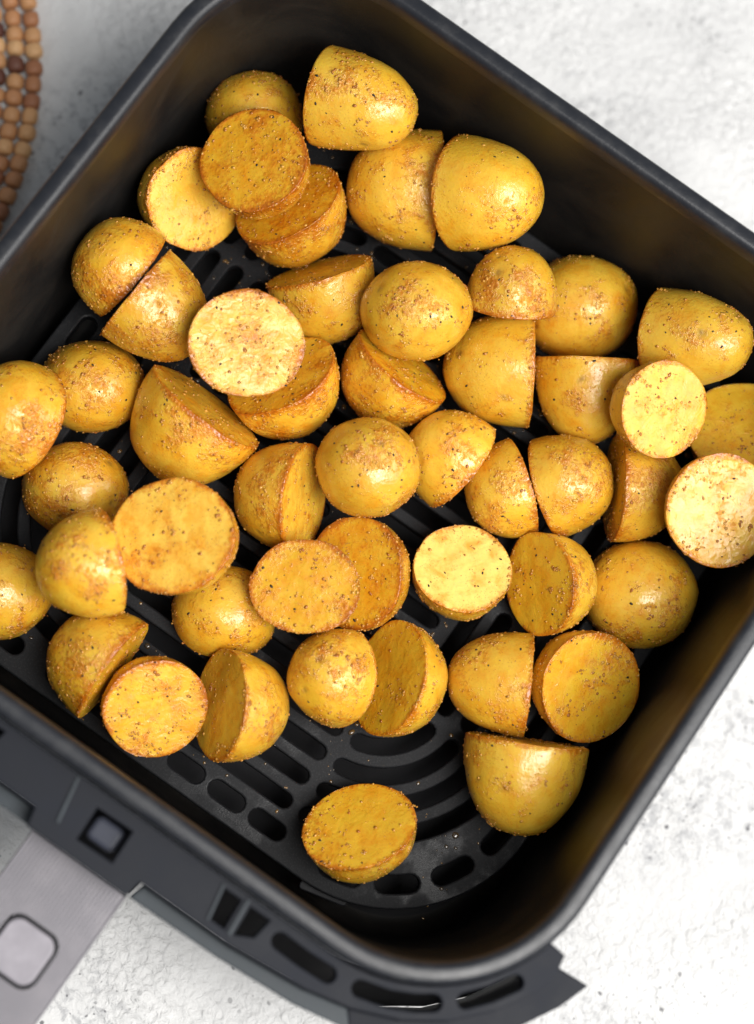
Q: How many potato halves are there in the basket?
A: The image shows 50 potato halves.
